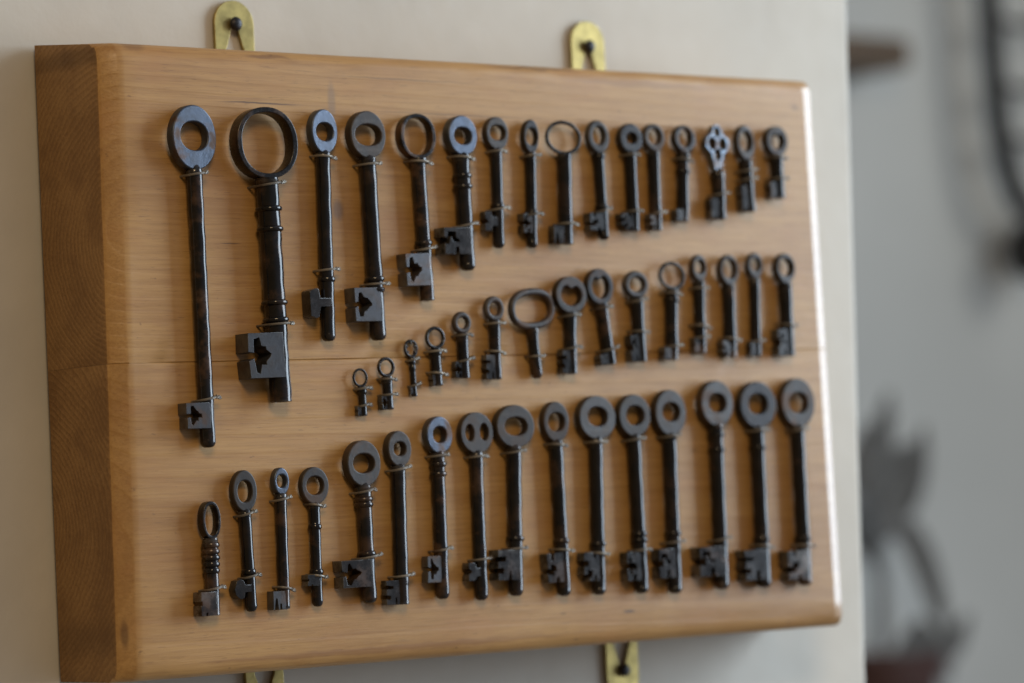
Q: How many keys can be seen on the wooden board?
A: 47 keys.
